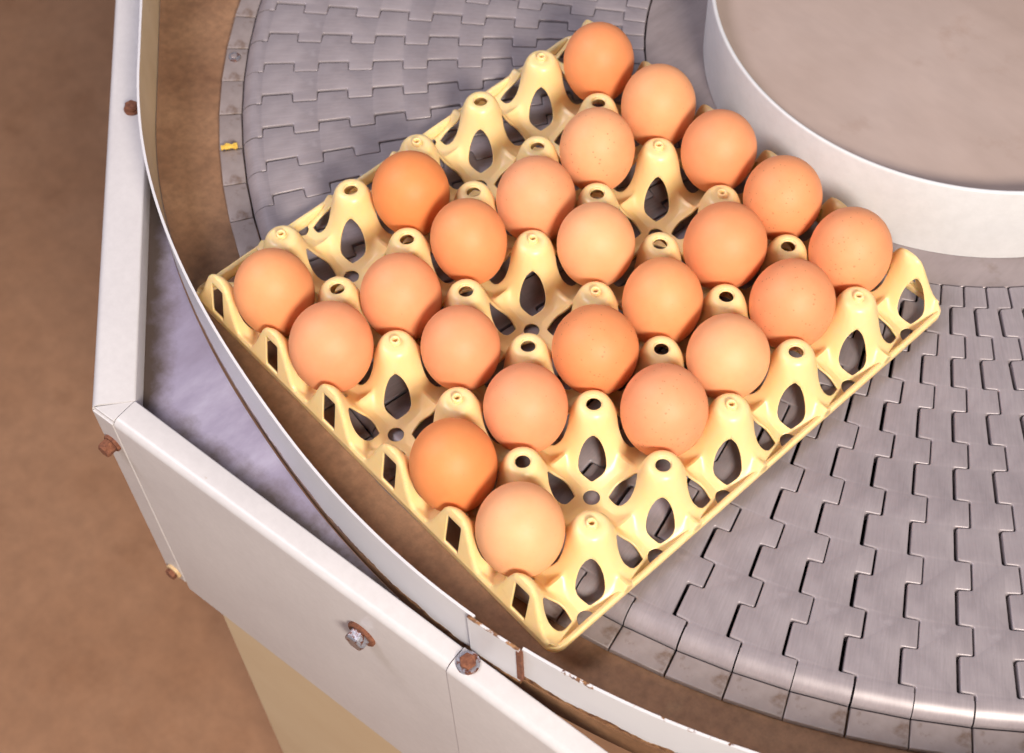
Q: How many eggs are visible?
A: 23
